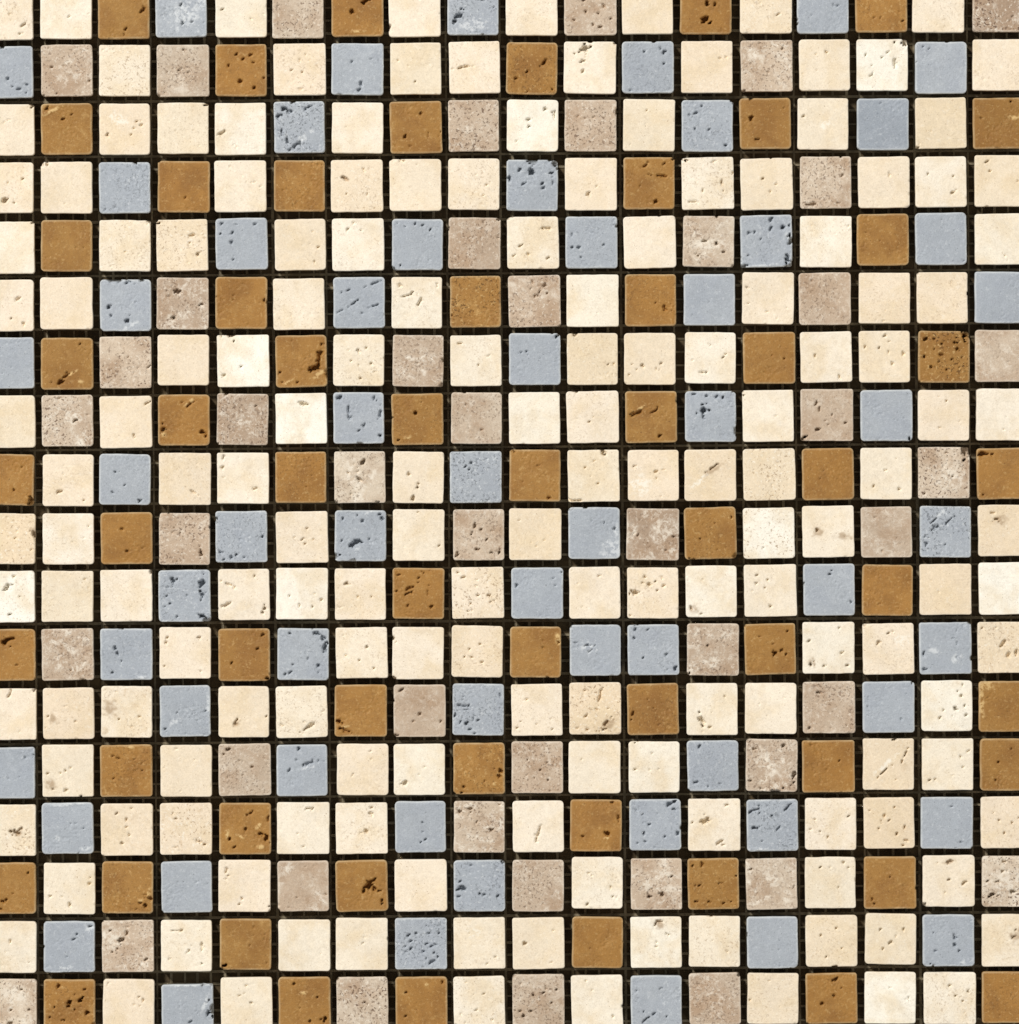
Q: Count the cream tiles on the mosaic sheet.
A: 161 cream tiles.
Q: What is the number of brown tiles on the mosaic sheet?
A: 59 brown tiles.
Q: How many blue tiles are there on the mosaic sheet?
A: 59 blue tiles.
